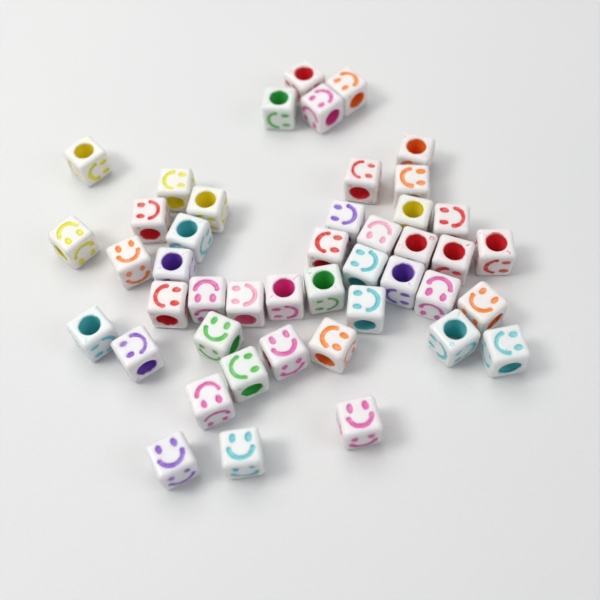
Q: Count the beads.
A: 45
